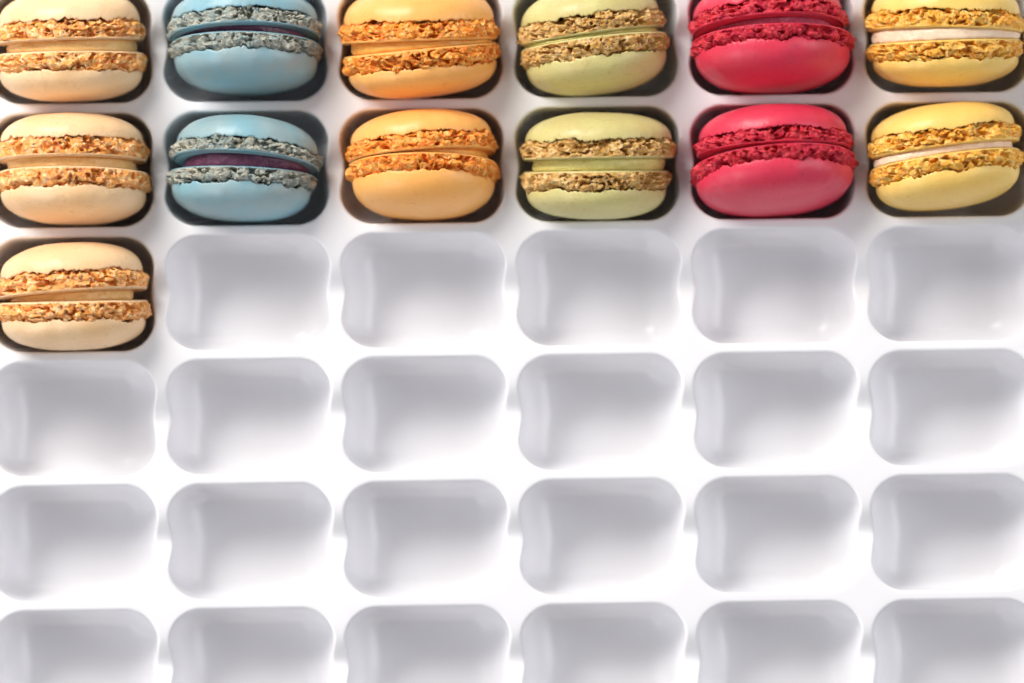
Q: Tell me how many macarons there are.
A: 13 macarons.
